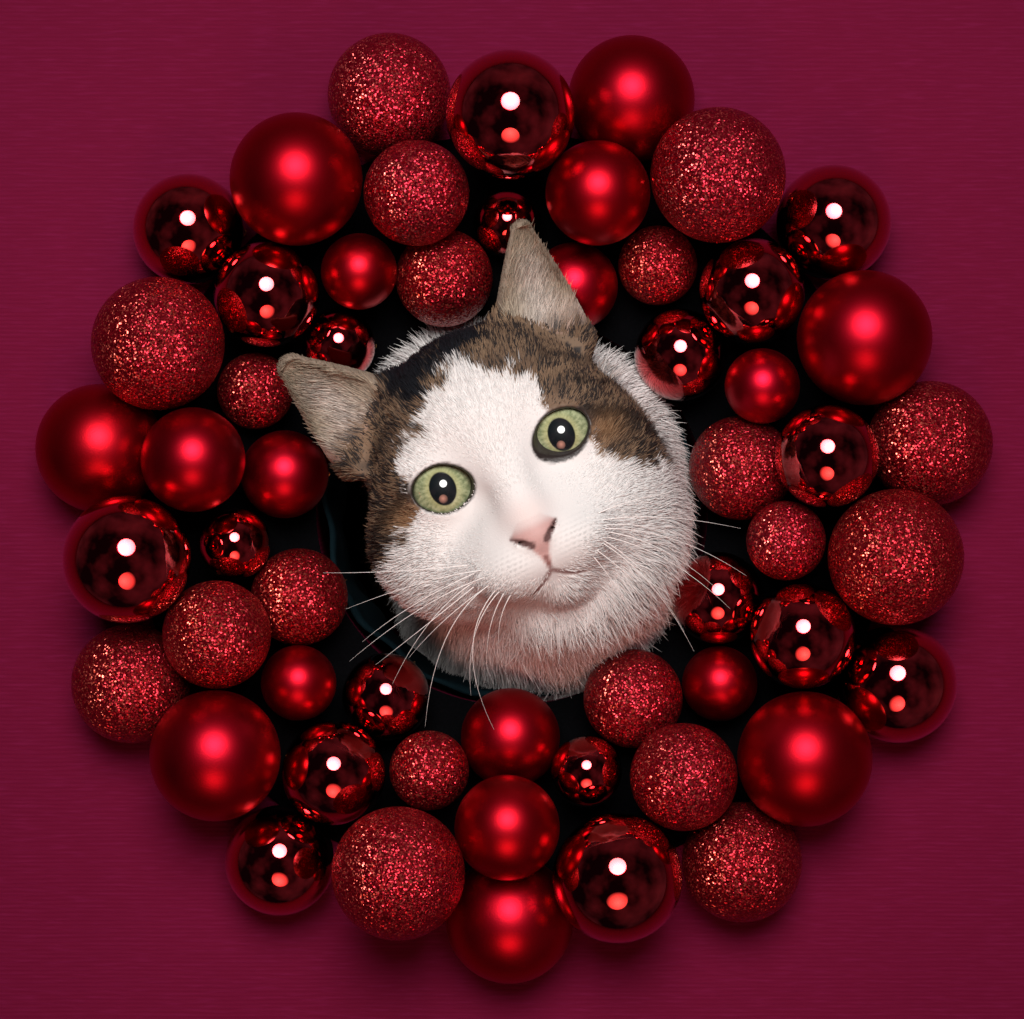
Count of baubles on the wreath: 55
